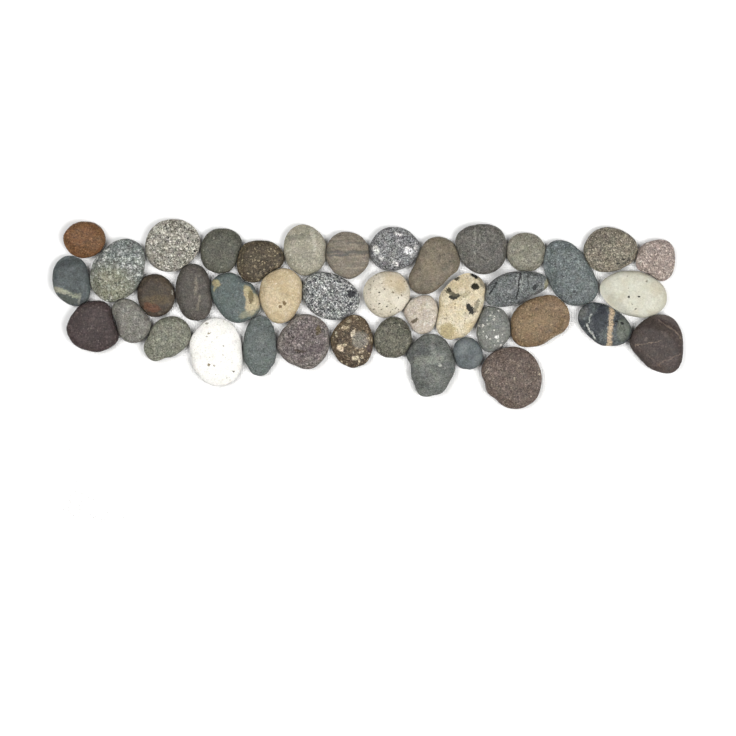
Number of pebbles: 40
